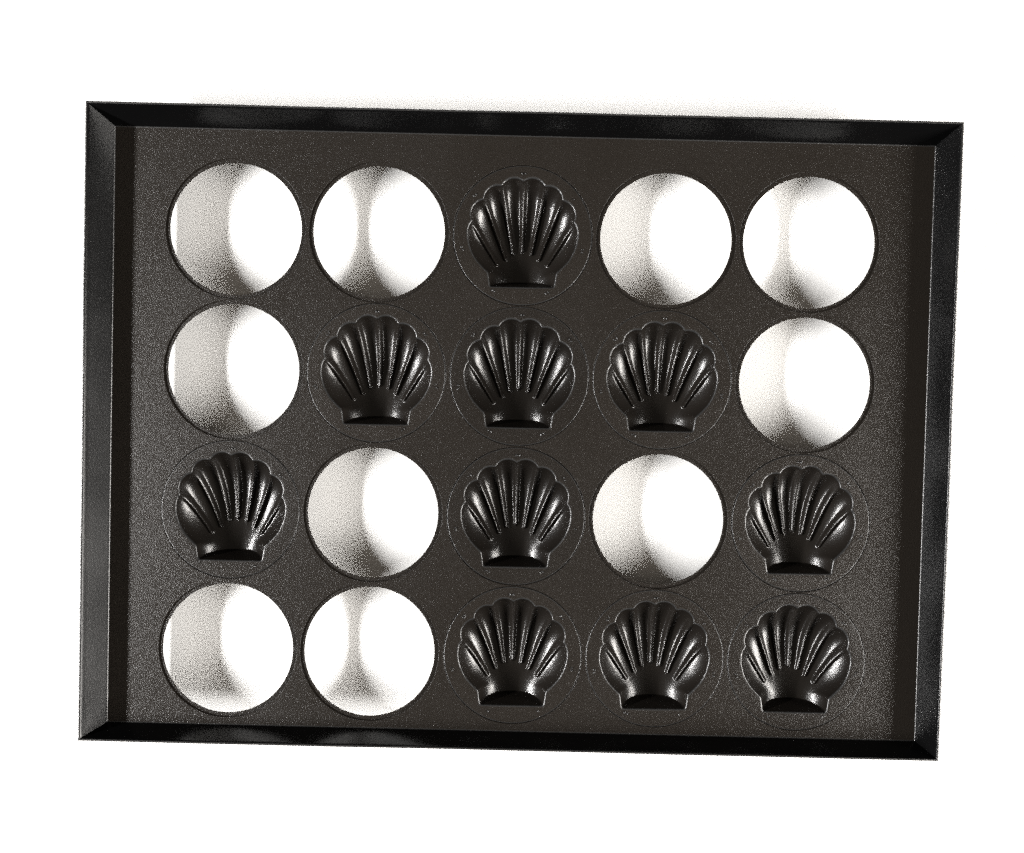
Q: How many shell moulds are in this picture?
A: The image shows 10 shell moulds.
